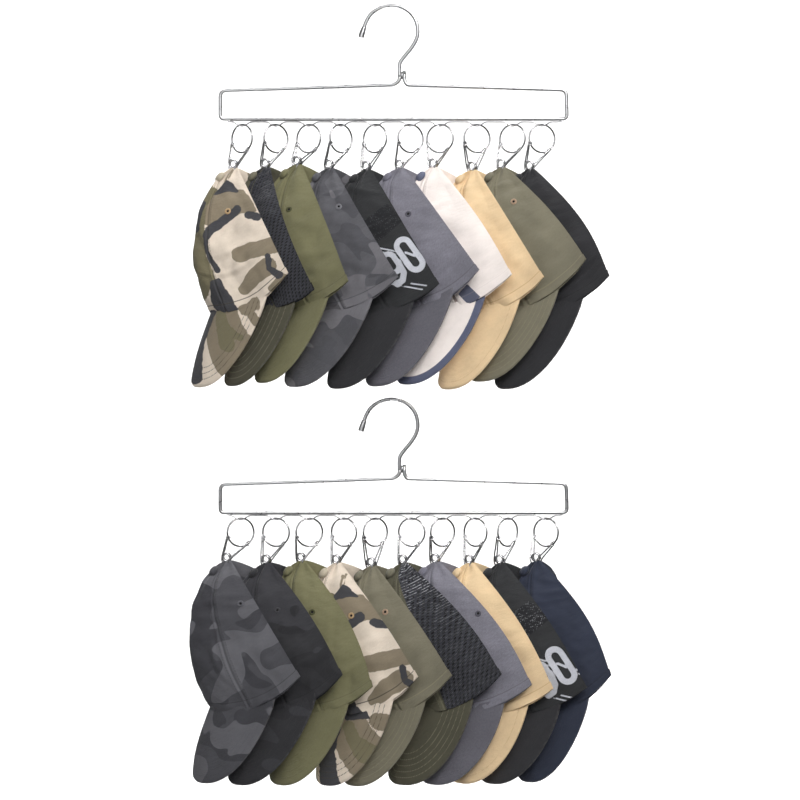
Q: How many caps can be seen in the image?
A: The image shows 20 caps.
